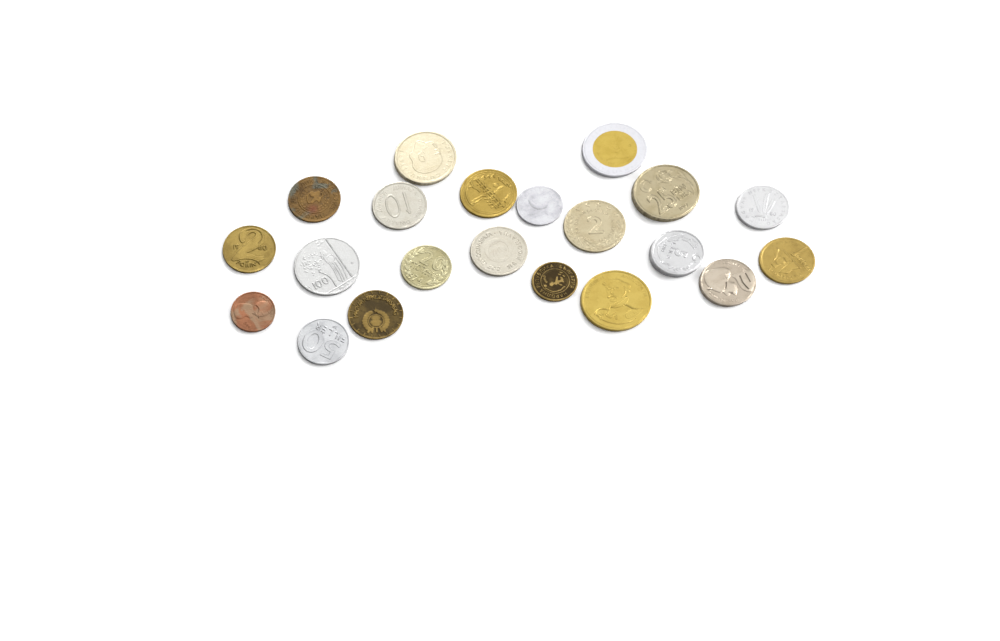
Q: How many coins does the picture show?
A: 21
